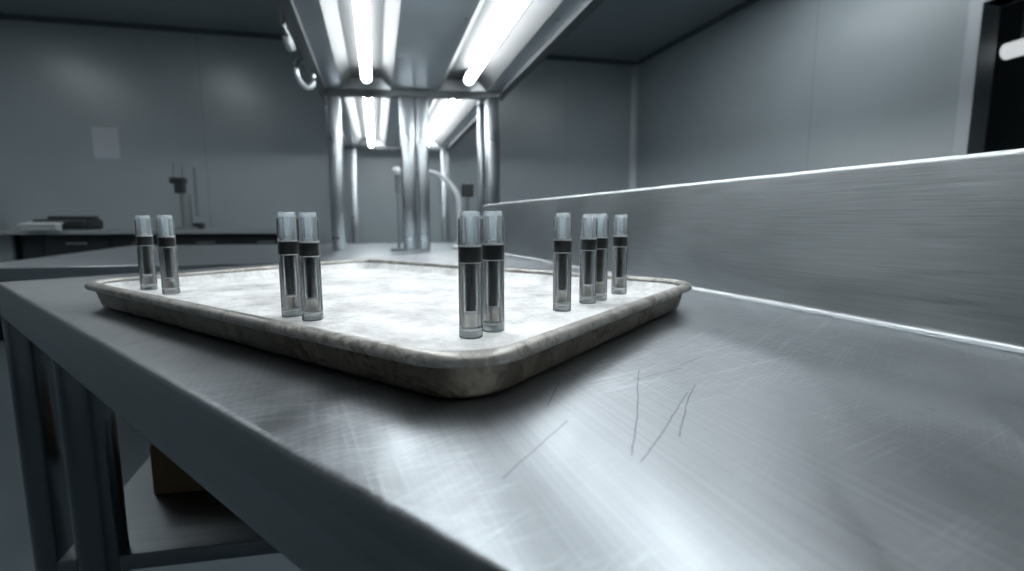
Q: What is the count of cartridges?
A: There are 10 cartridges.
